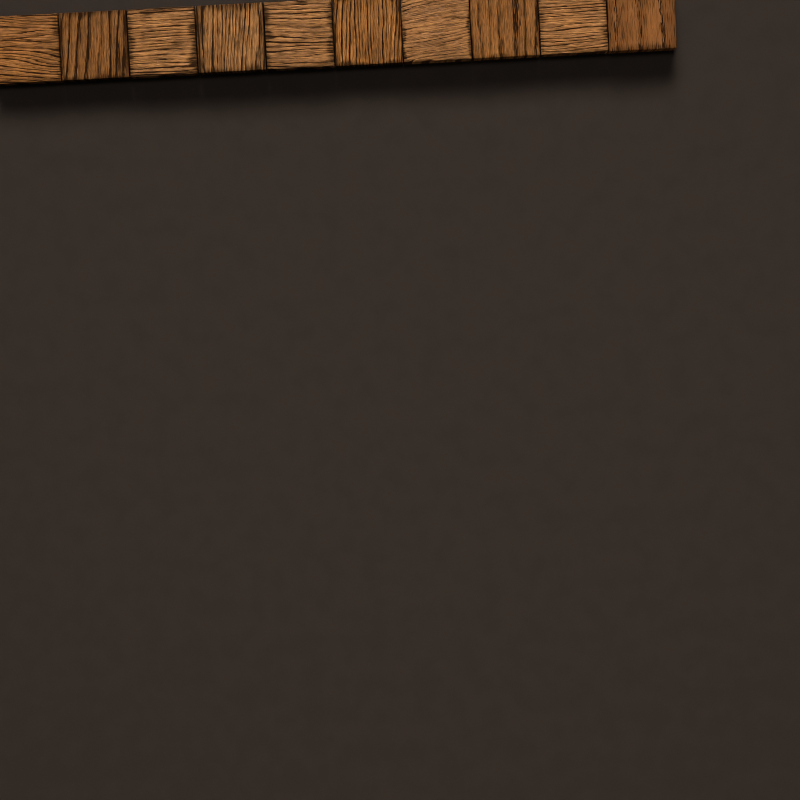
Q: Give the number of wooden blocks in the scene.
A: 10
